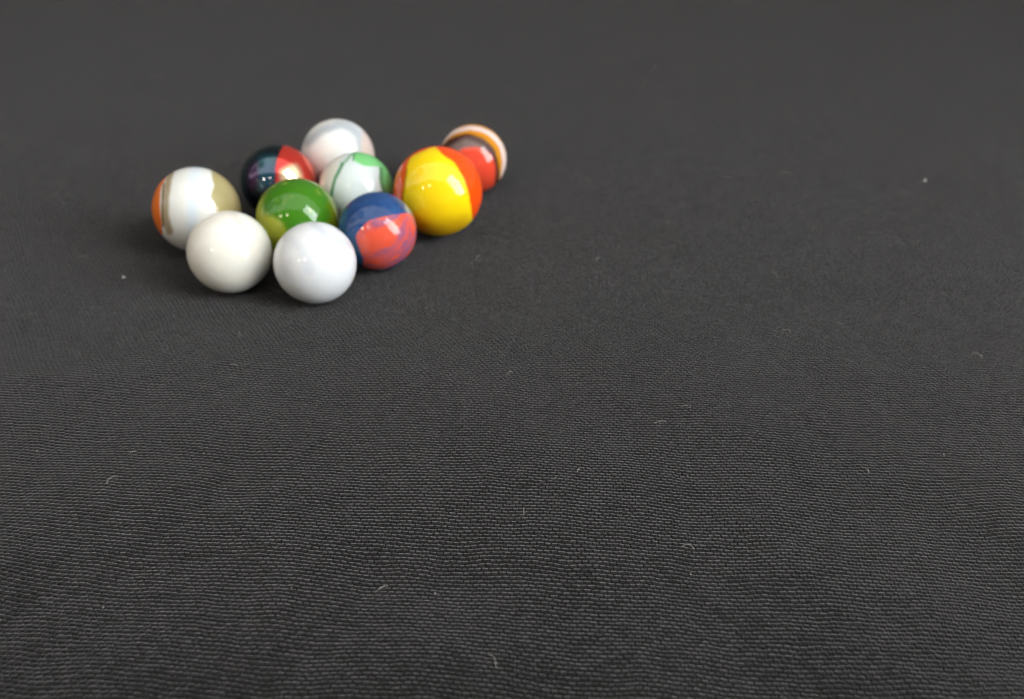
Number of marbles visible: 10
